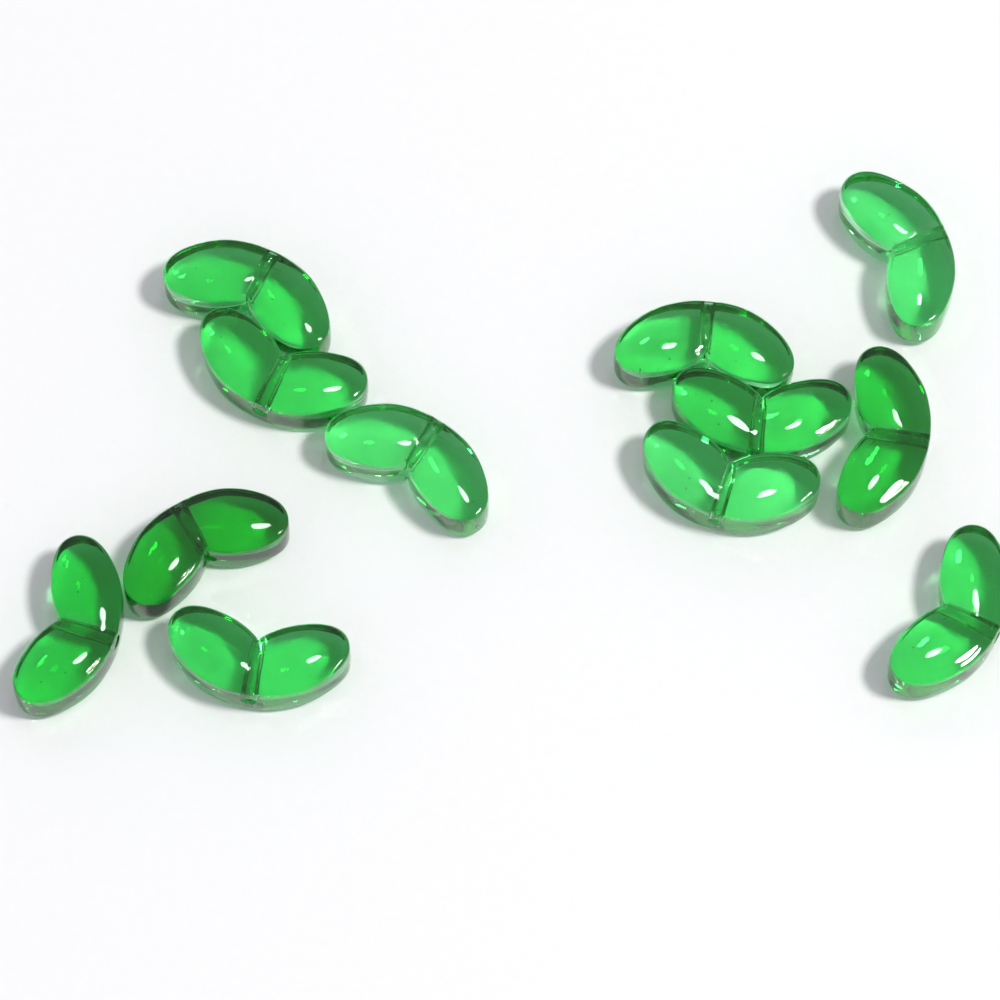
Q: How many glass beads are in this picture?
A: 12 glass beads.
